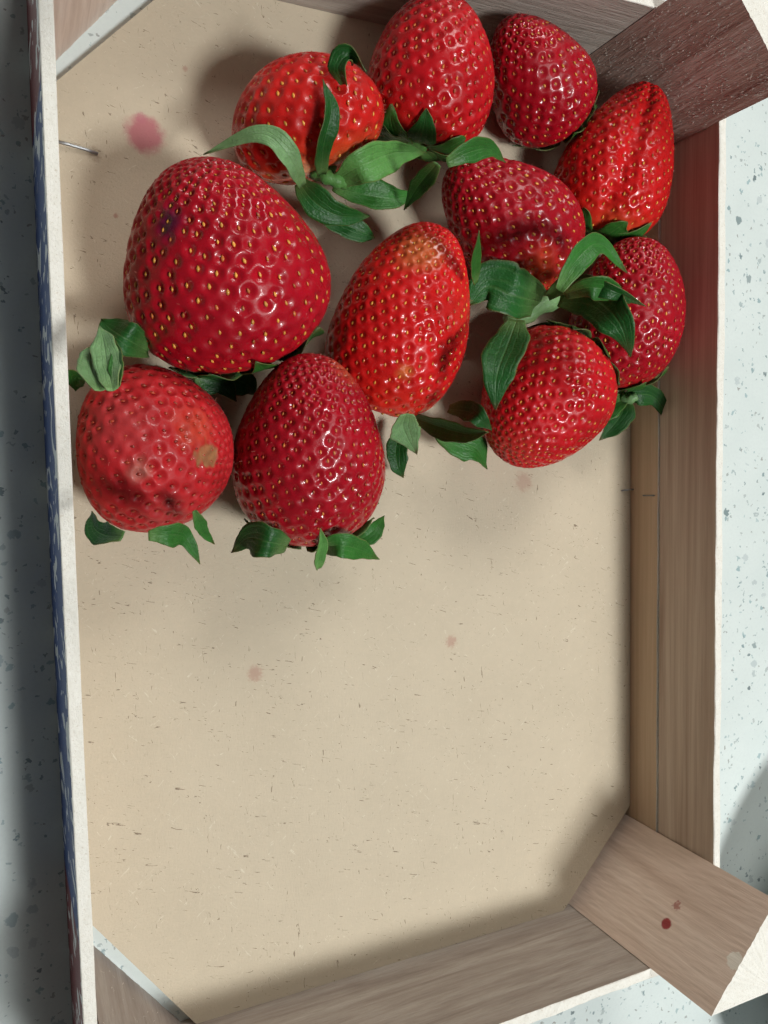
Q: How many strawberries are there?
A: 11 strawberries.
